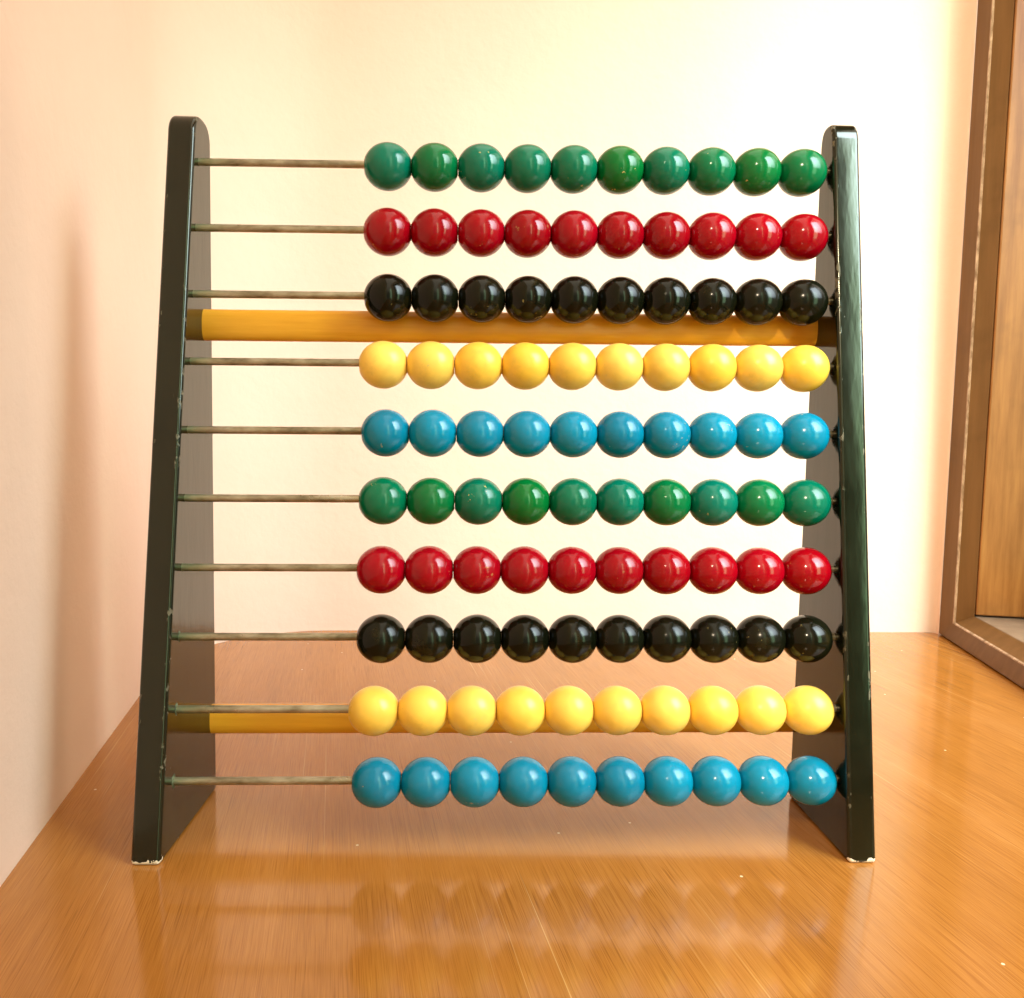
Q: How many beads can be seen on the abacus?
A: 100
